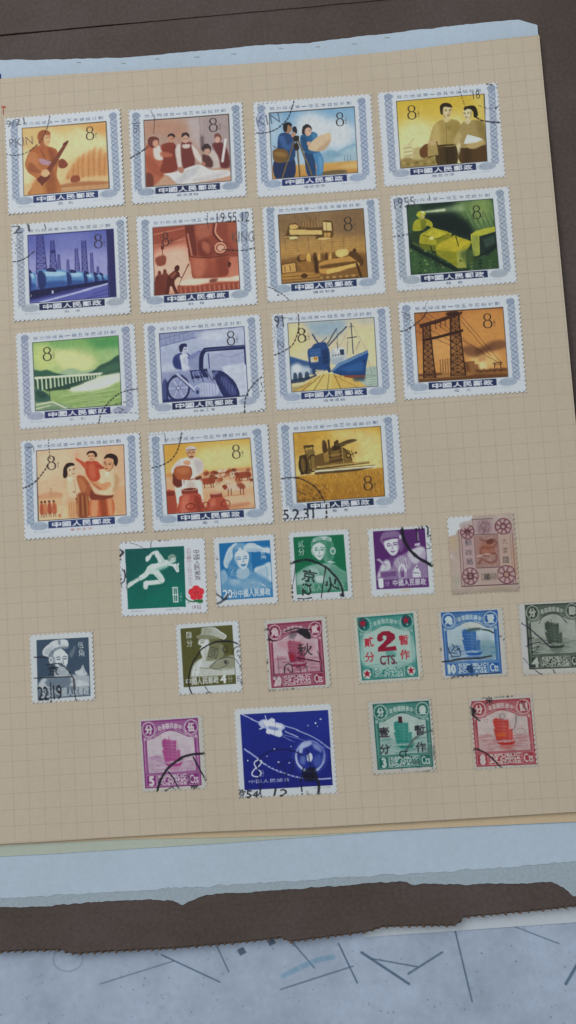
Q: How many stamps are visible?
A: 30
